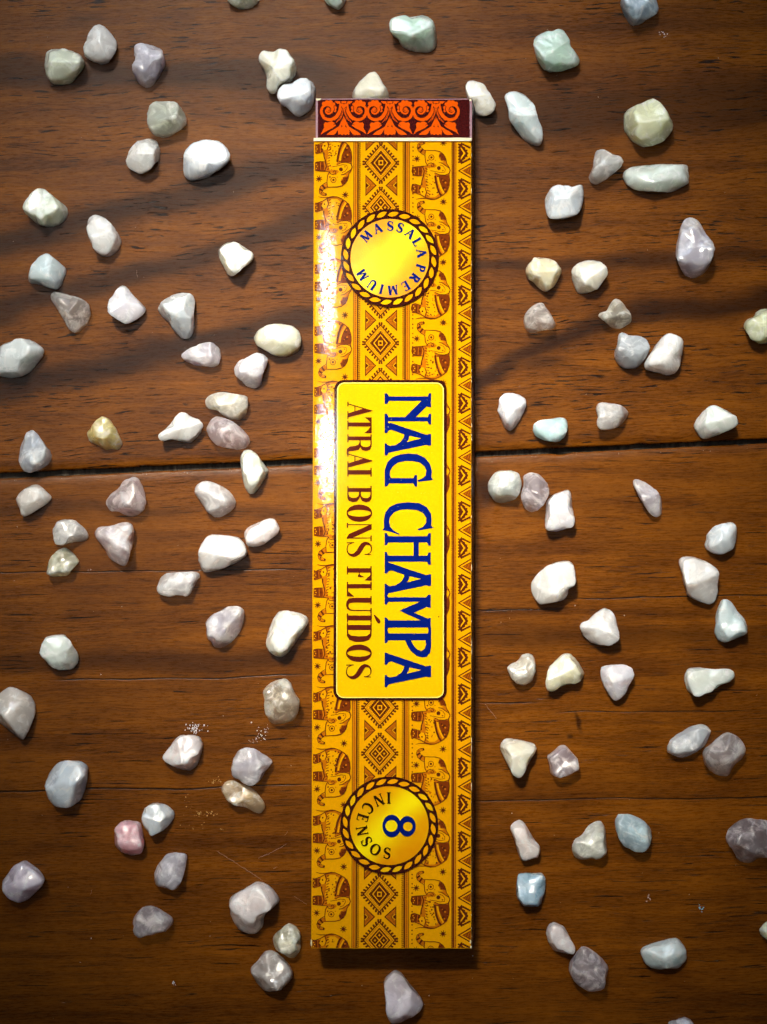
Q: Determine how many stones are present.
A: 103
